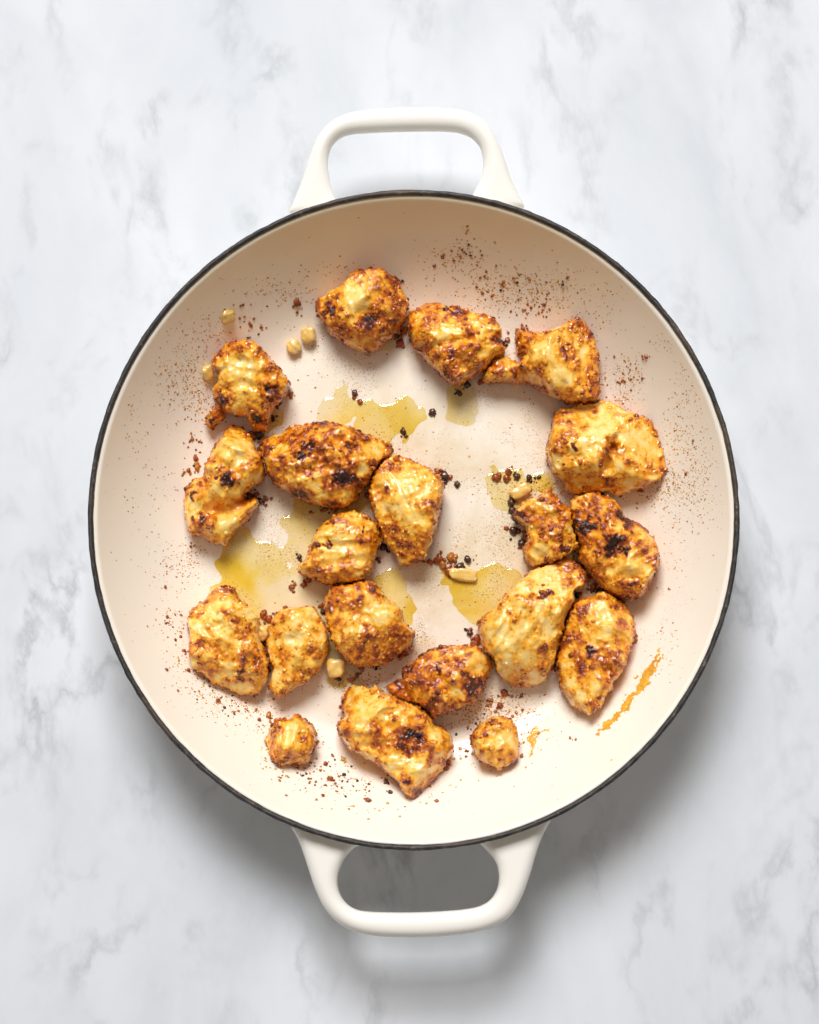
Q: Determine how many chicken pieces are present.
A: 20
